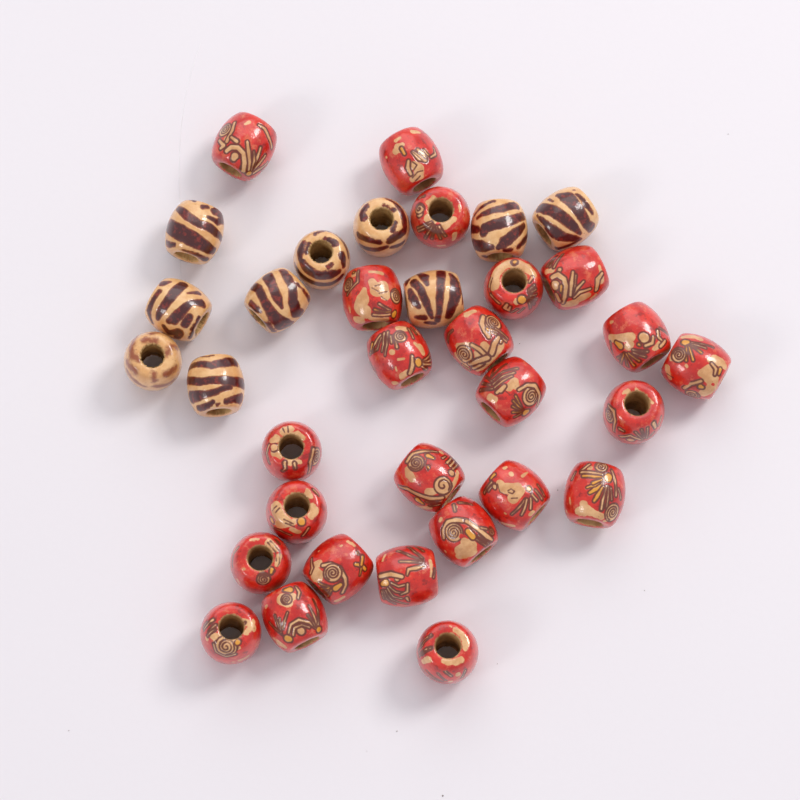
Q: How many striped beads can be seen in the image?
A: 10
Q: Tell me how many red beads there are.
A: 24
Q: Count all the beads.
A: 34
